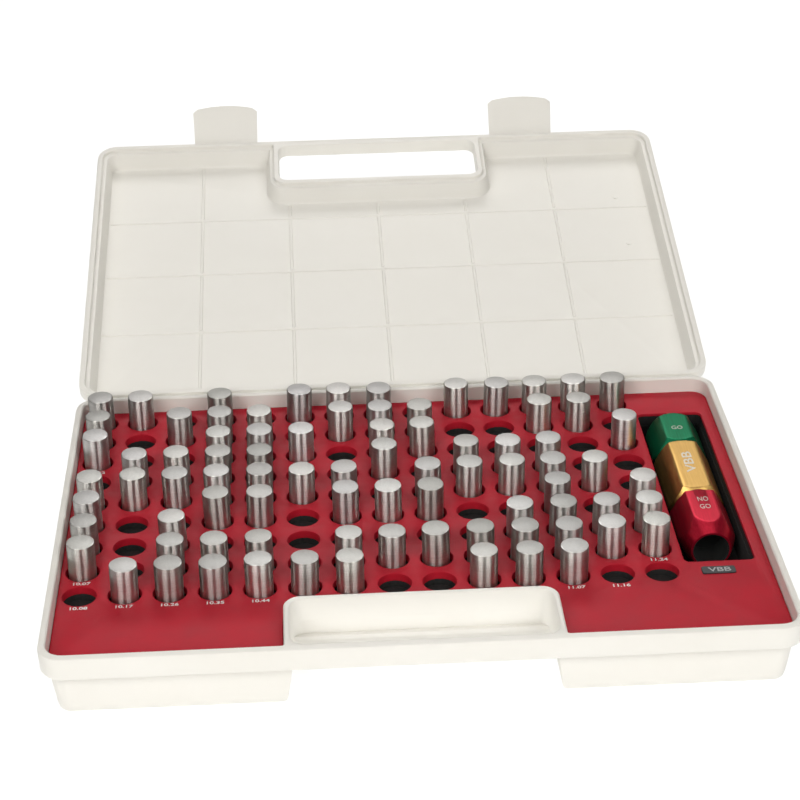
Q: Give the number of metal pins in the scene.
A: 82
